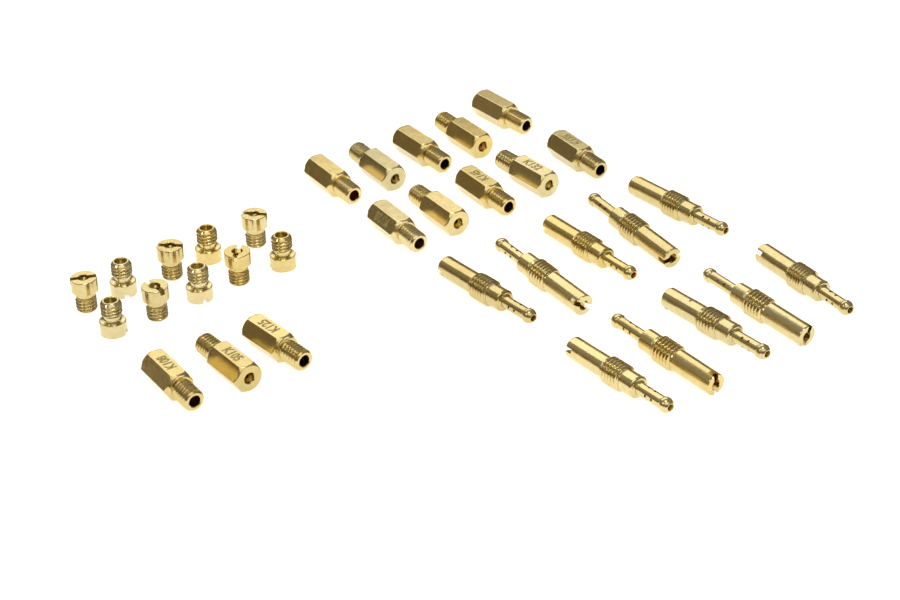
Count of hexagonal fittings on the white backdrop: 13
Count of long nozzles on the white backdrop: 10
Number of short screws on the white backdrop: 10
